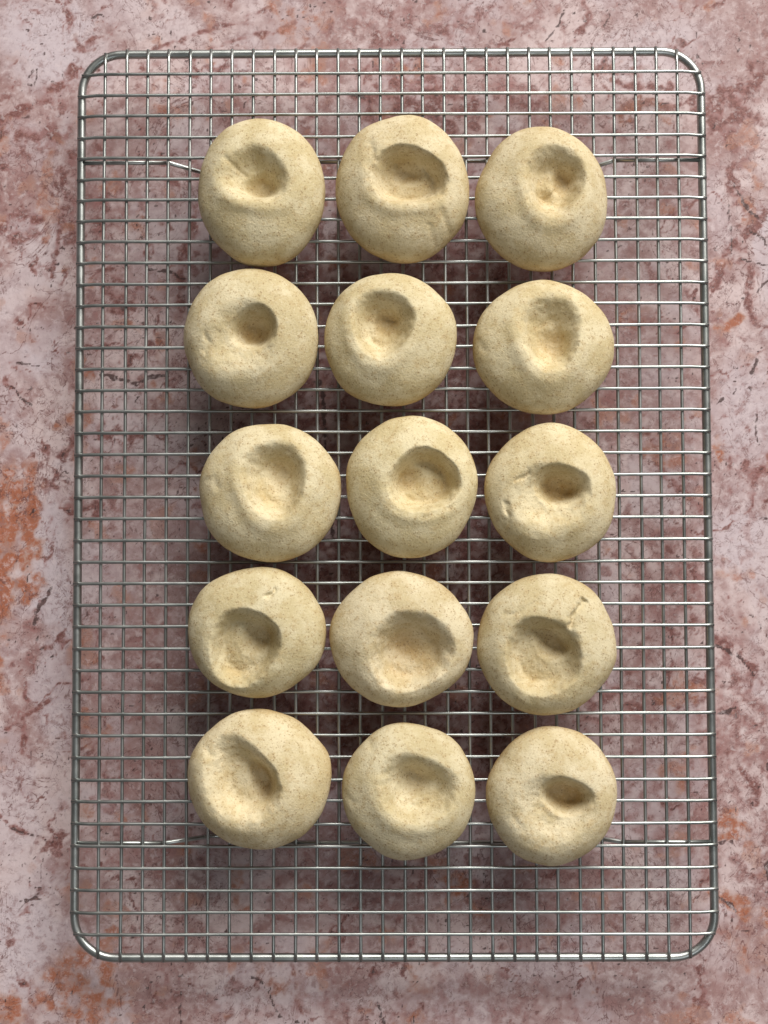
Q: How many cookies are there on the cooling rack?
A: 15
